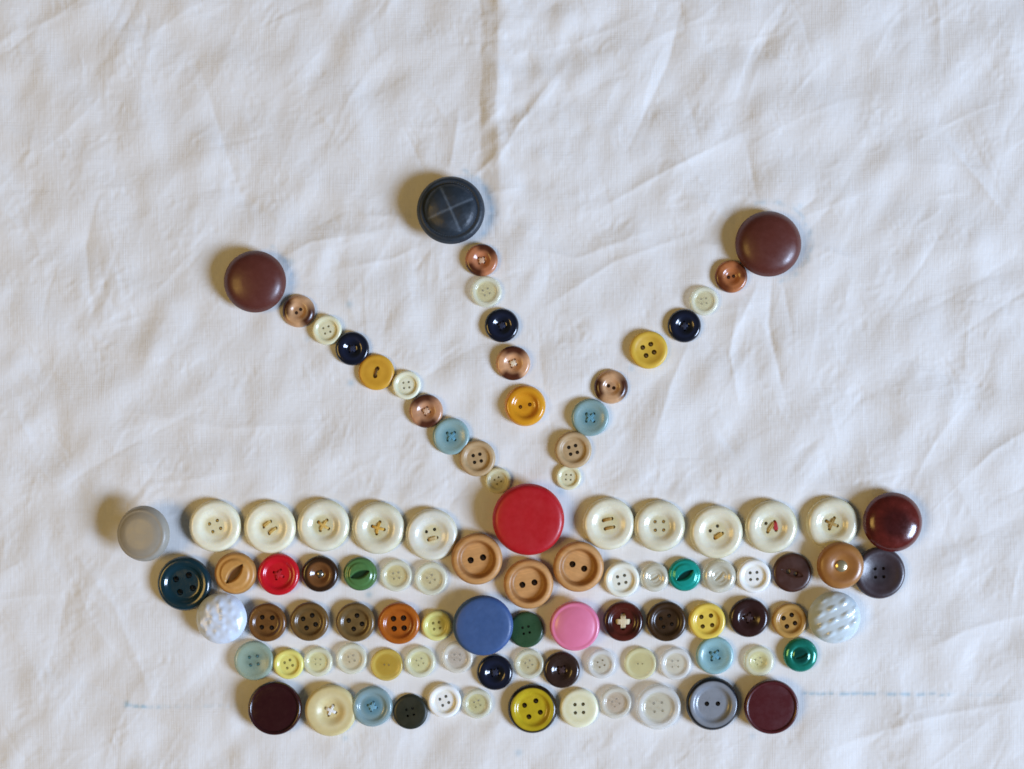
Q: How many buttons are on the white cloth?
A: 99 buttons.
